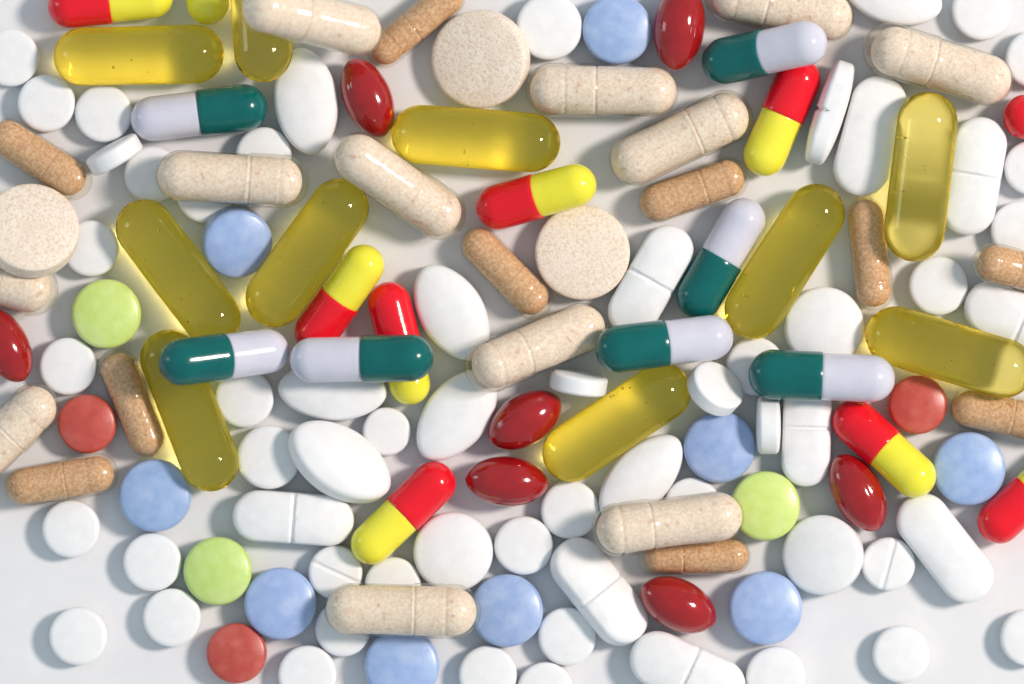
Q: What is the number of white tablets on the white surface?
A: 60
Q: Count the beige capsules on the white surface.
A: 12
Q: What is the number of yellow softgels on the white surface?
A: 10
